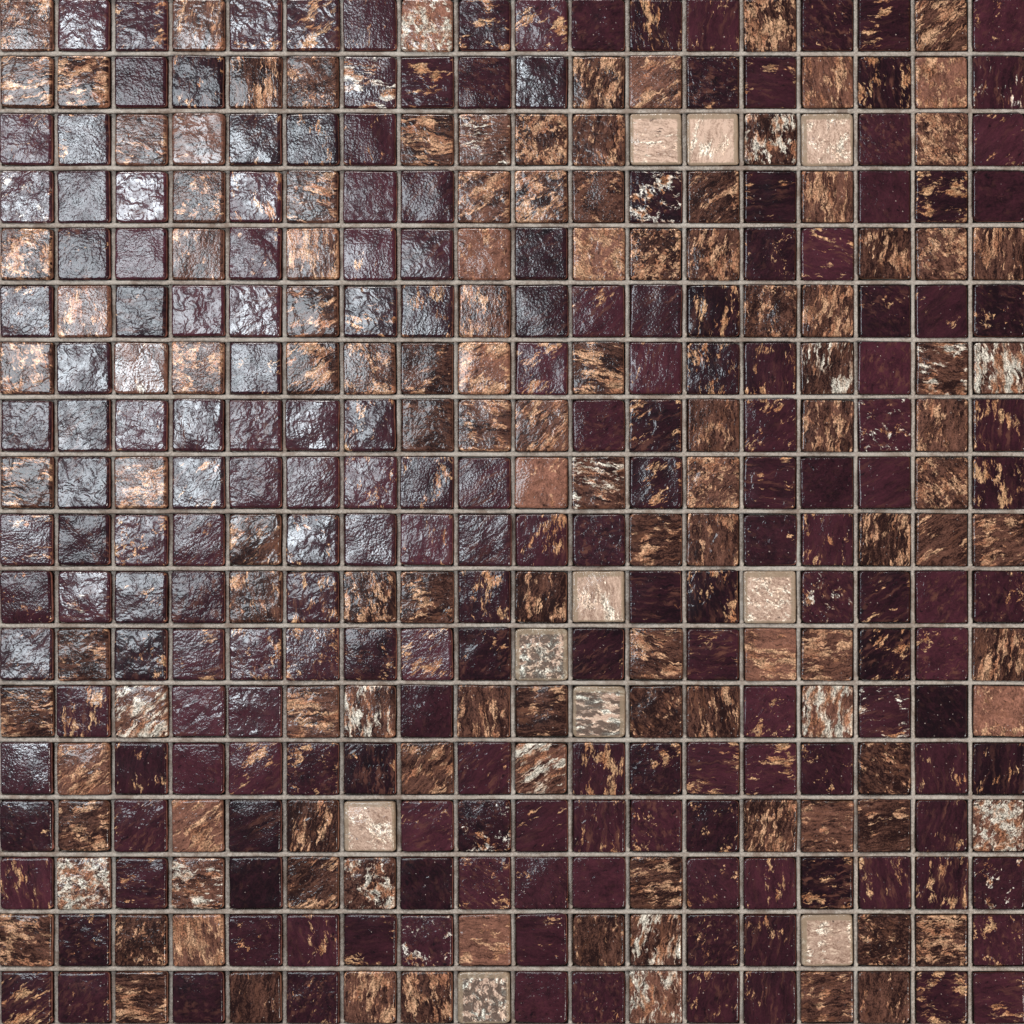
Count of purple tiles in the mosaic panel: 192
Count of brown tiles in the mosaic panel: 122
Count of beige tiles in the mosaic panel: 10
